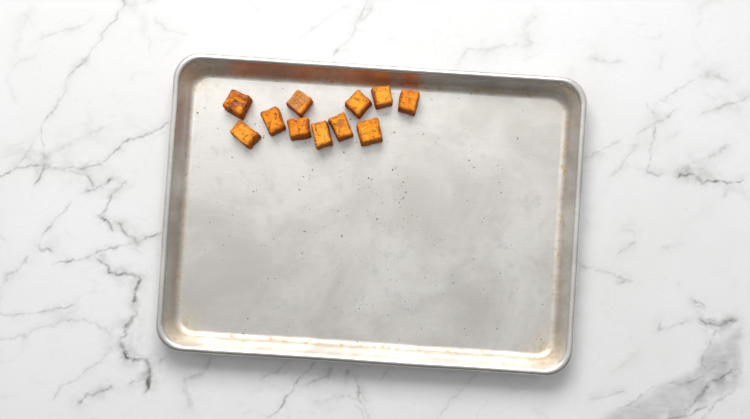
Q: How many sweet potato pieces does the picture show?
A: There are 11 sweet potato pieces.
